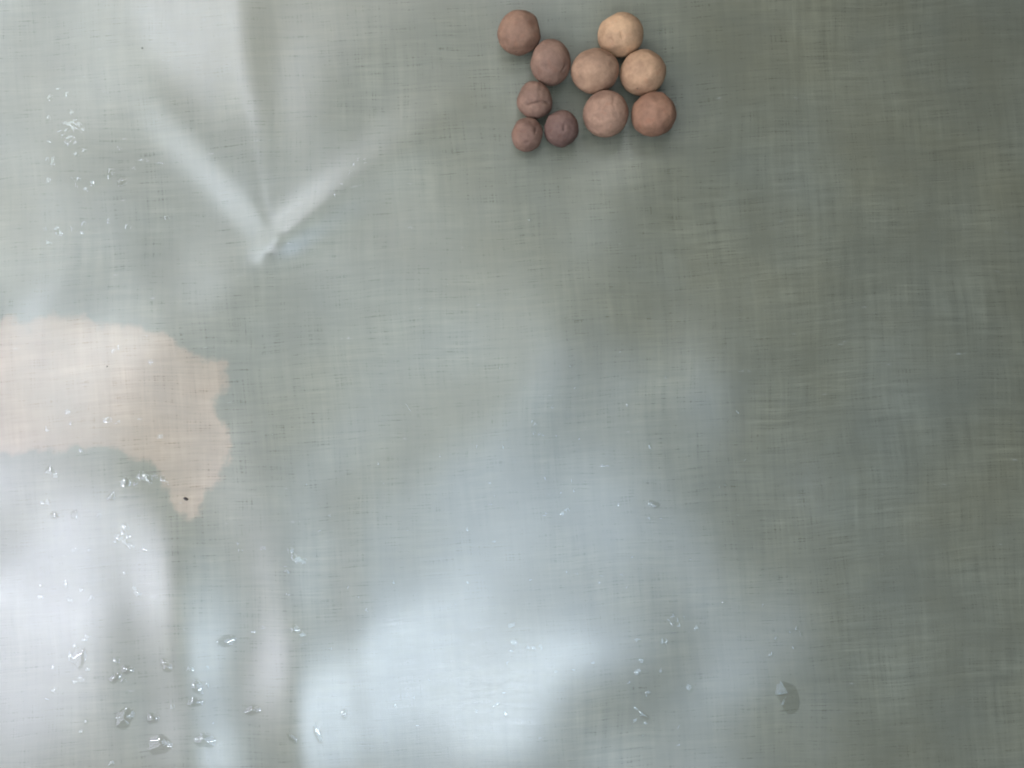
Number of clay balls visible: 10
